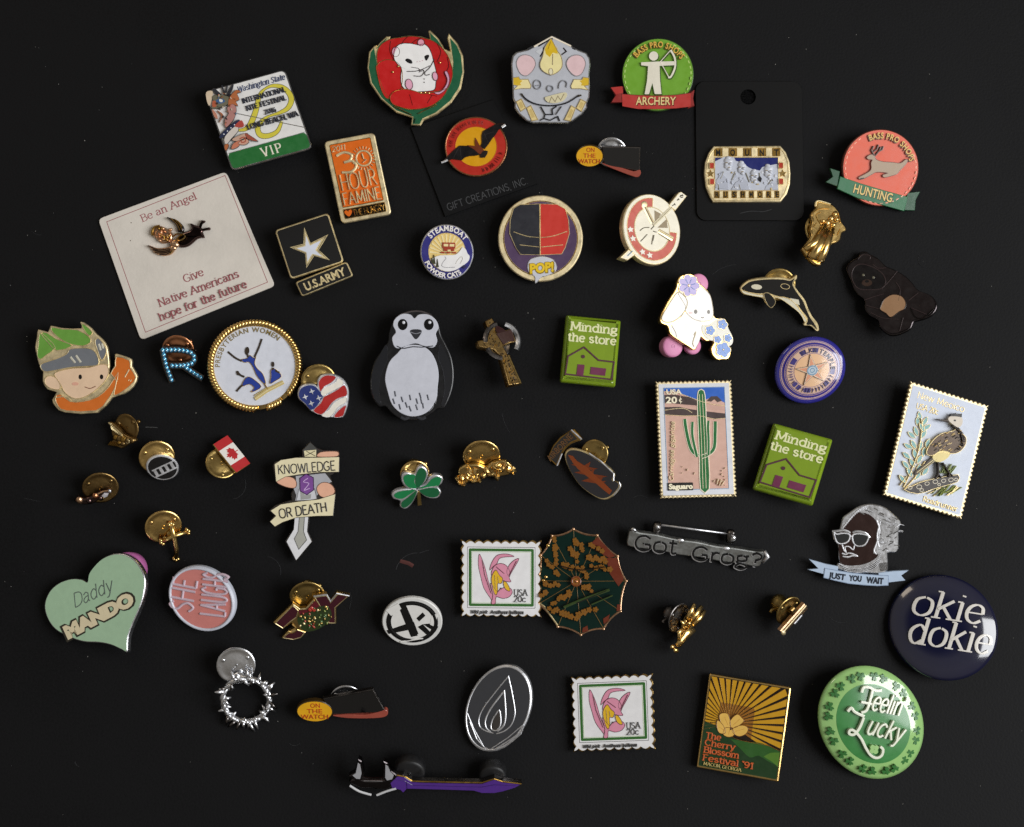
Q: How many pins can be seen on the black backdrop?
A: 56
